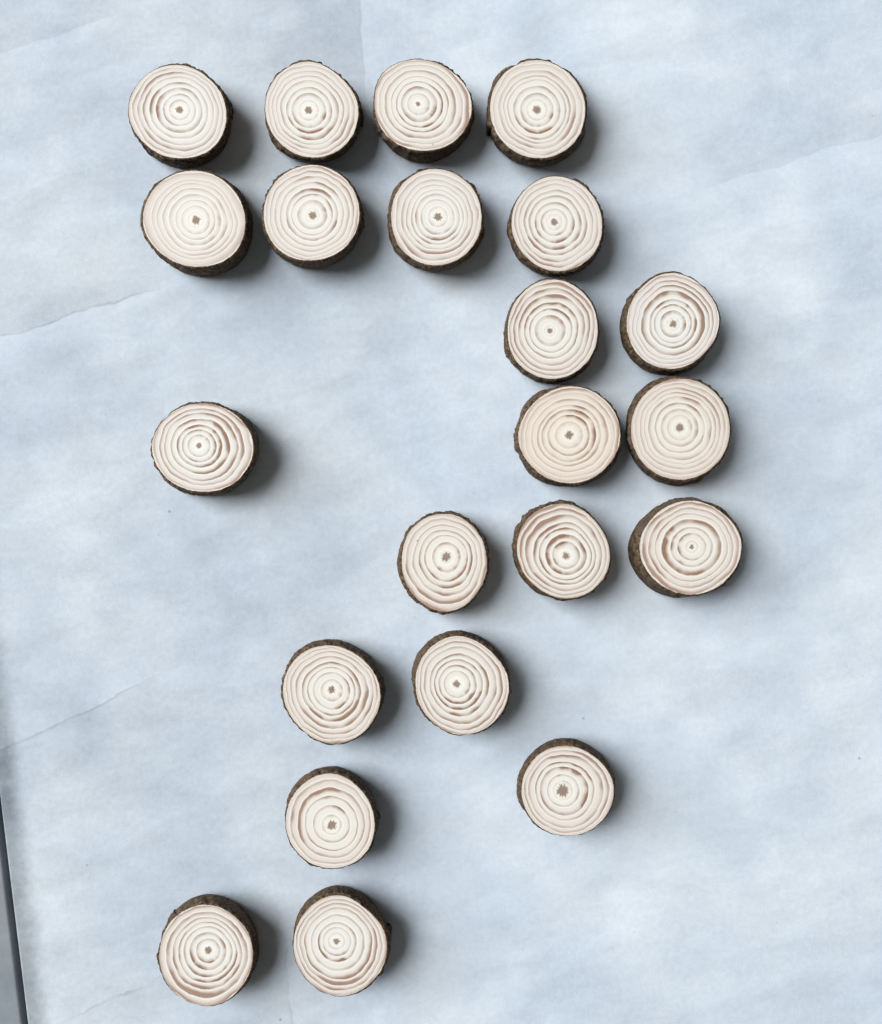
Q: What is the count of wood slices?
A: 22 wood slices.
